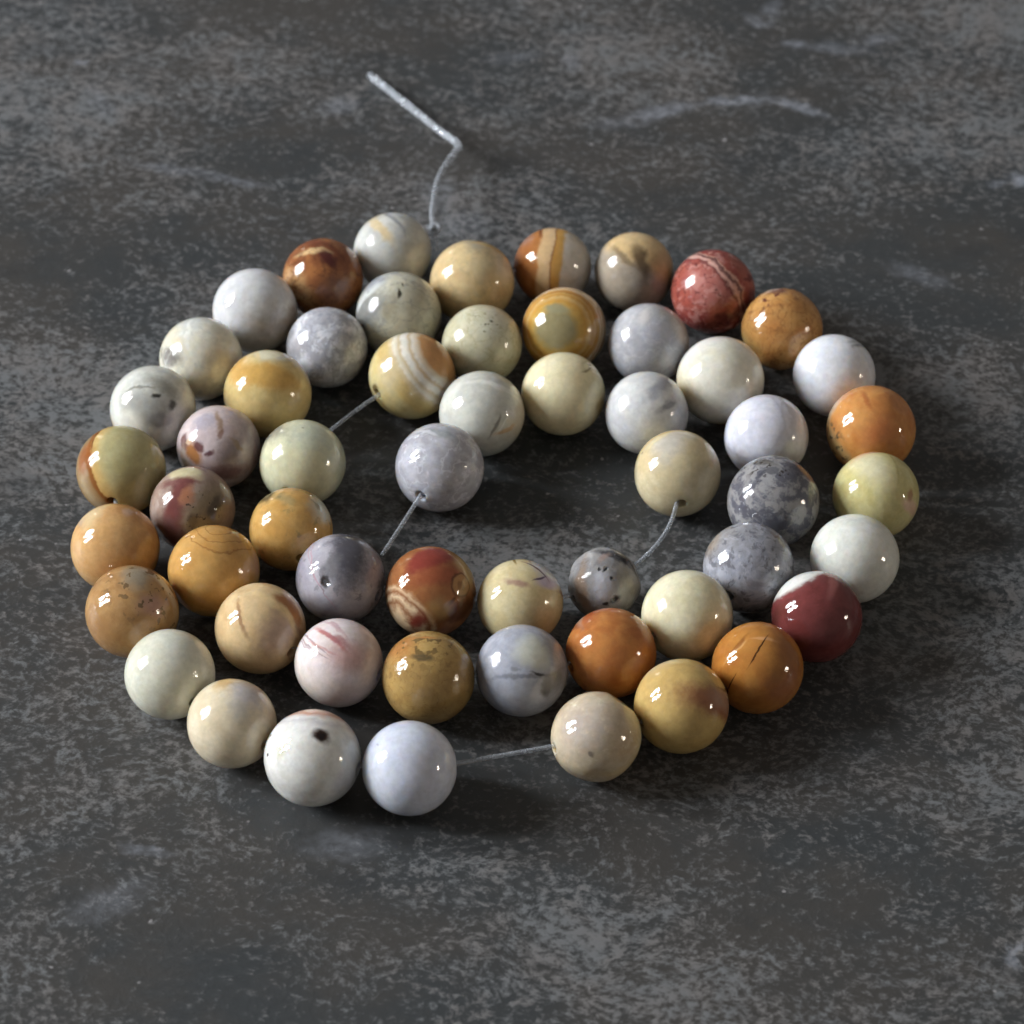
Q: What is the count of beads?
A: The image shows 56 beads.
